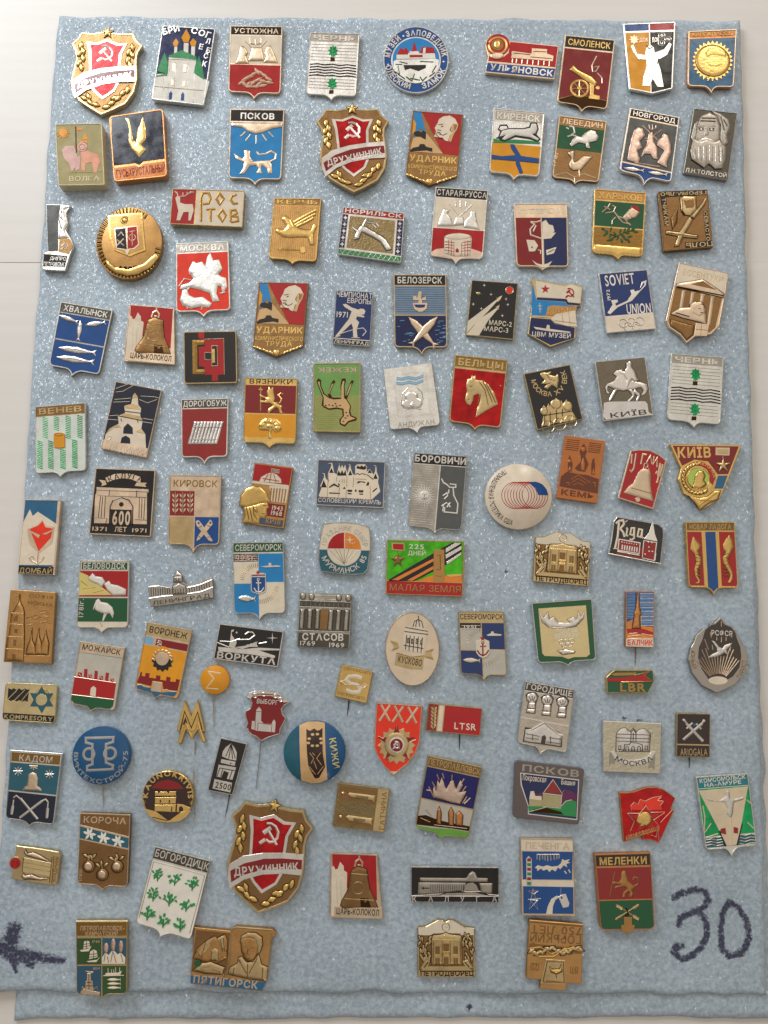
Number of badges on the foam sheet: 109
